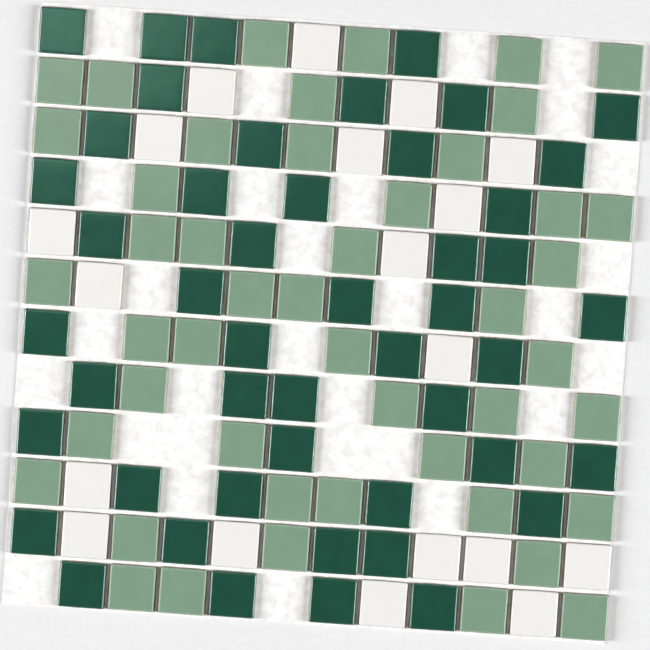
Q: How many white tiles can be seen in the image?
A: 19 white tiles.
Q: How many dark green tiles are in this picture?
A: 48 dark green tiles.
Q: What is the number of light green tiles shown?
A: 48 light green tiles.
